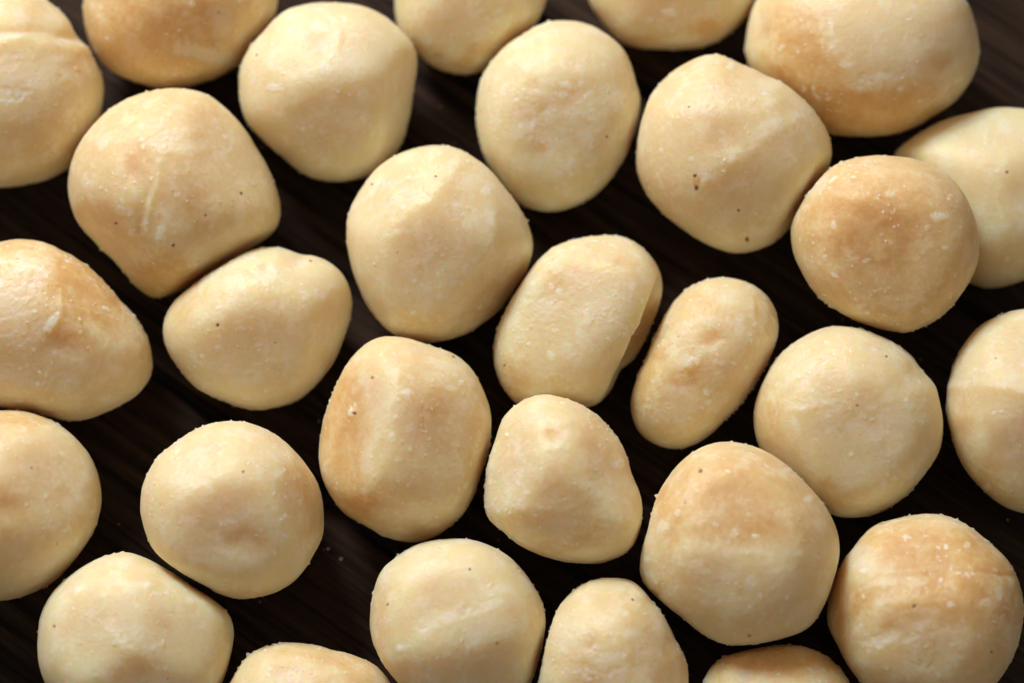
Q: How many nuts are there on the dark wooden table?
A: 29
